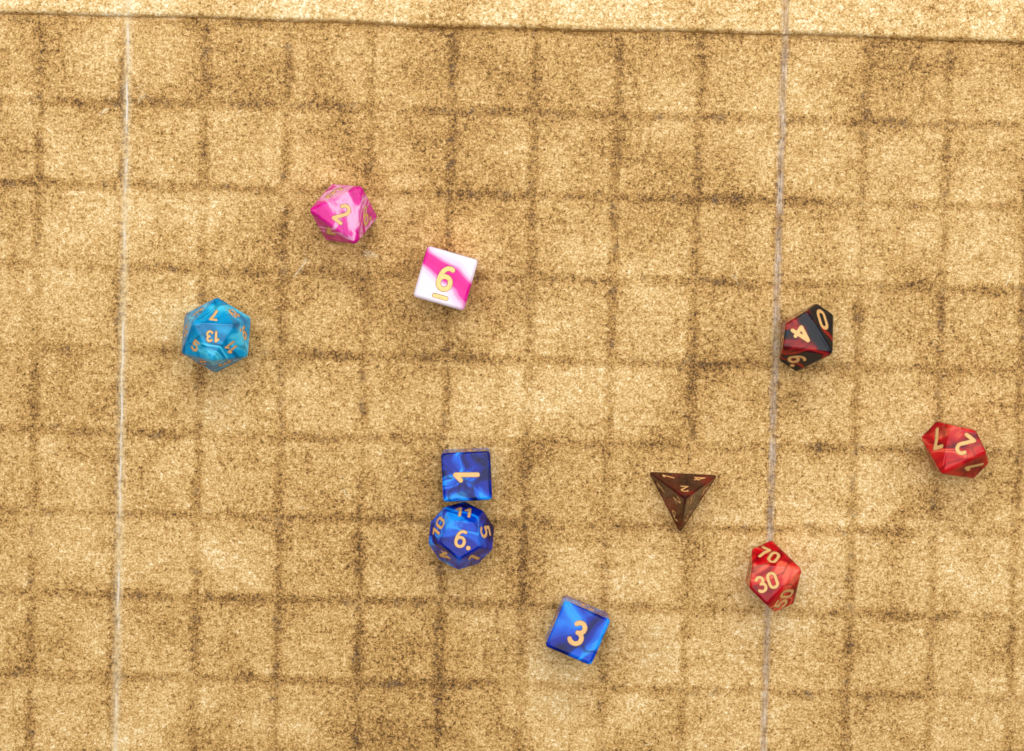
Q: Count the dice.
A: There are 10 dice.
